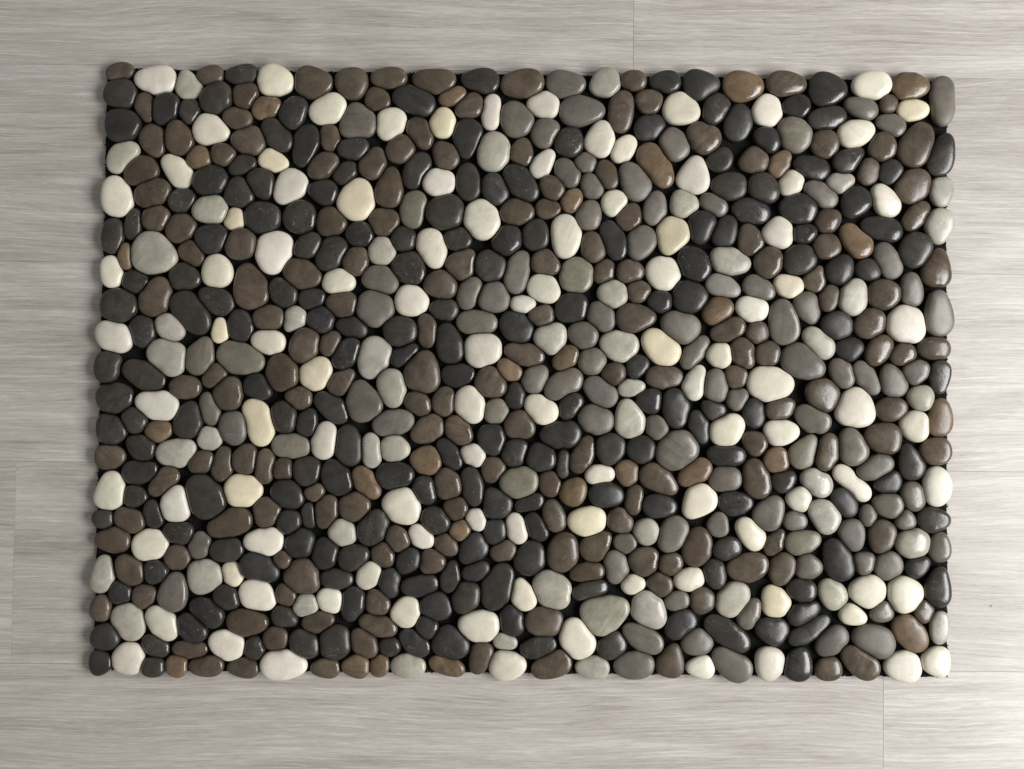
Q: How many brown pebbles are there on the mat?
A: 200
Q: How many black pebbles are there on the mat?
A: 200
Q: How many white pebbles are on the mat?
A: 101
